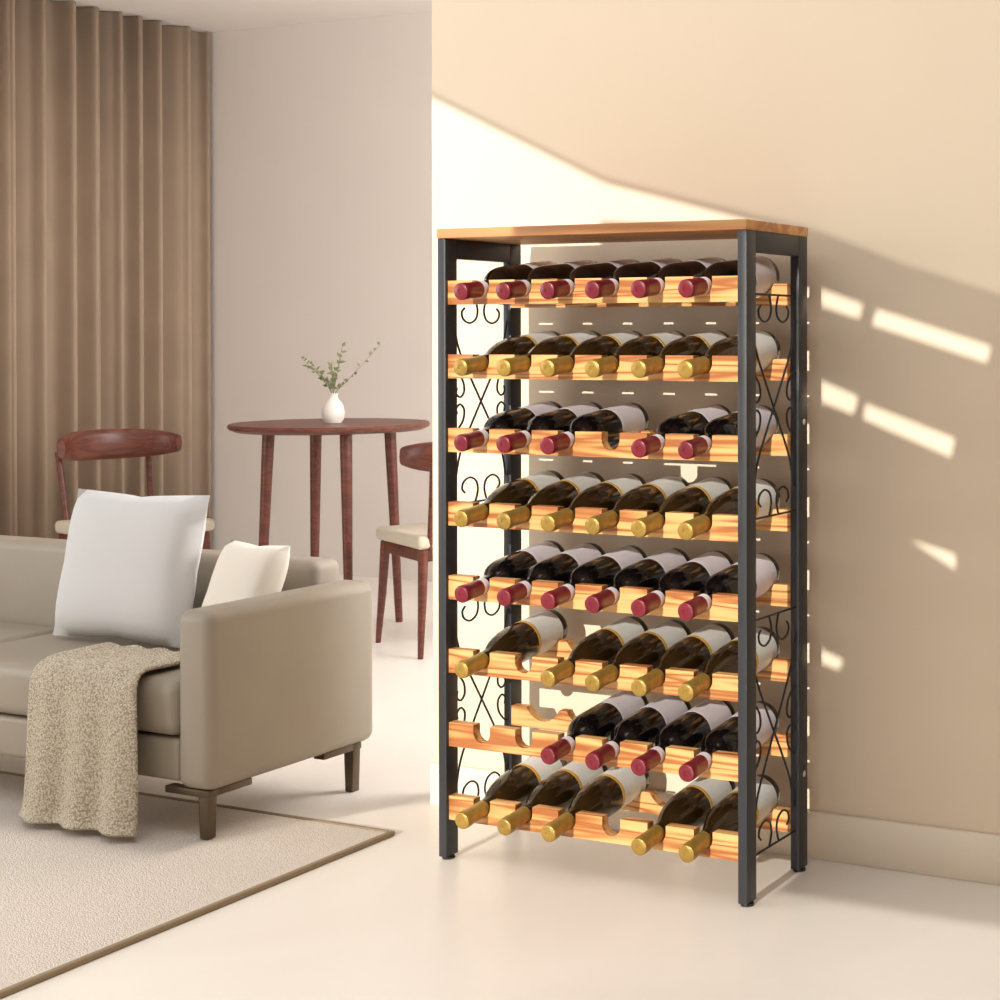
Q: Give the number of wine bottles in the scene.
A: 43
